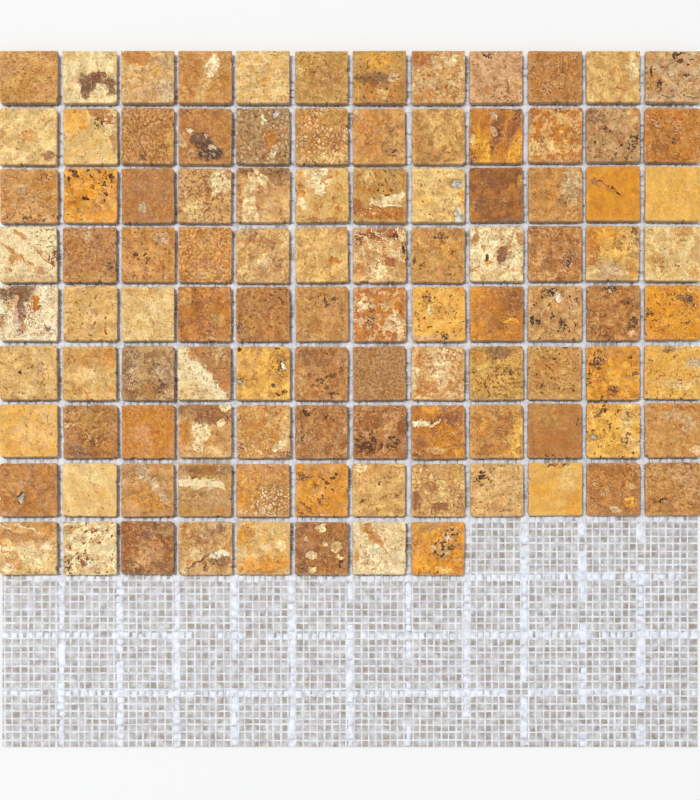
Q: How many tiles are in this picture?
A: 104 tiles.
